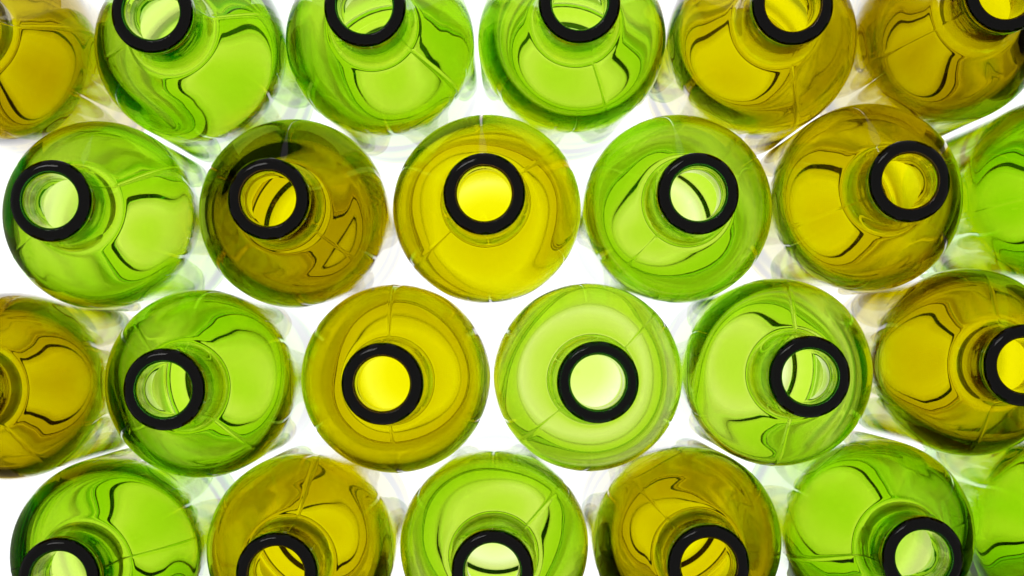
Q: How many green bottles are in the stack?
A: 13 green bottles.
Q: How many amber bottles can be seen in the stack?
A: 11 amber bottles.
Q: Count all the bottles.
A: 24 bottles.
